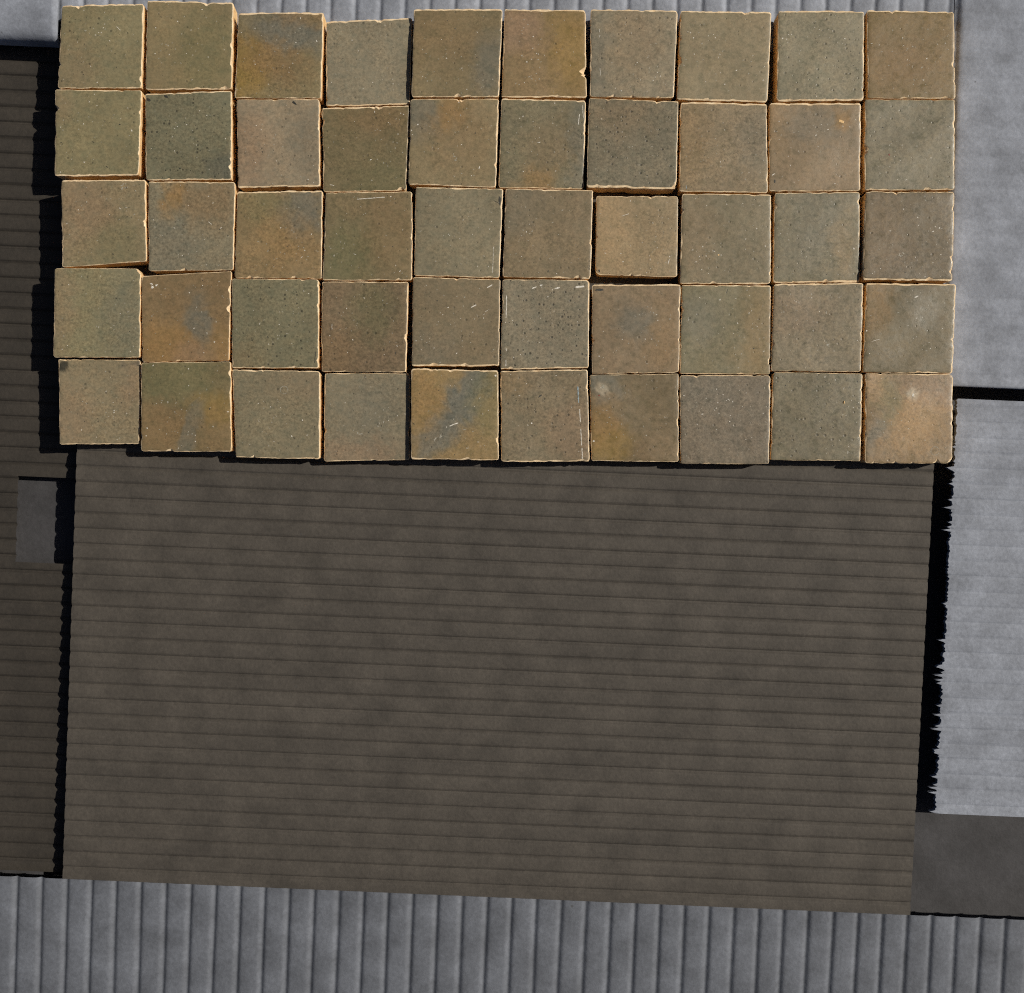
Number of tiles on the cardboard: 50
